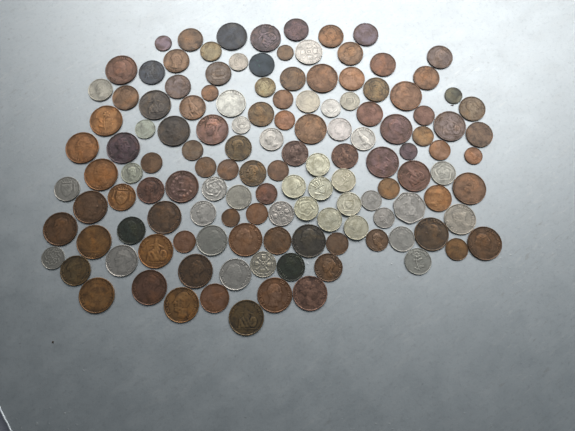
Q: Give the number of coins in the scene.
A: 134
